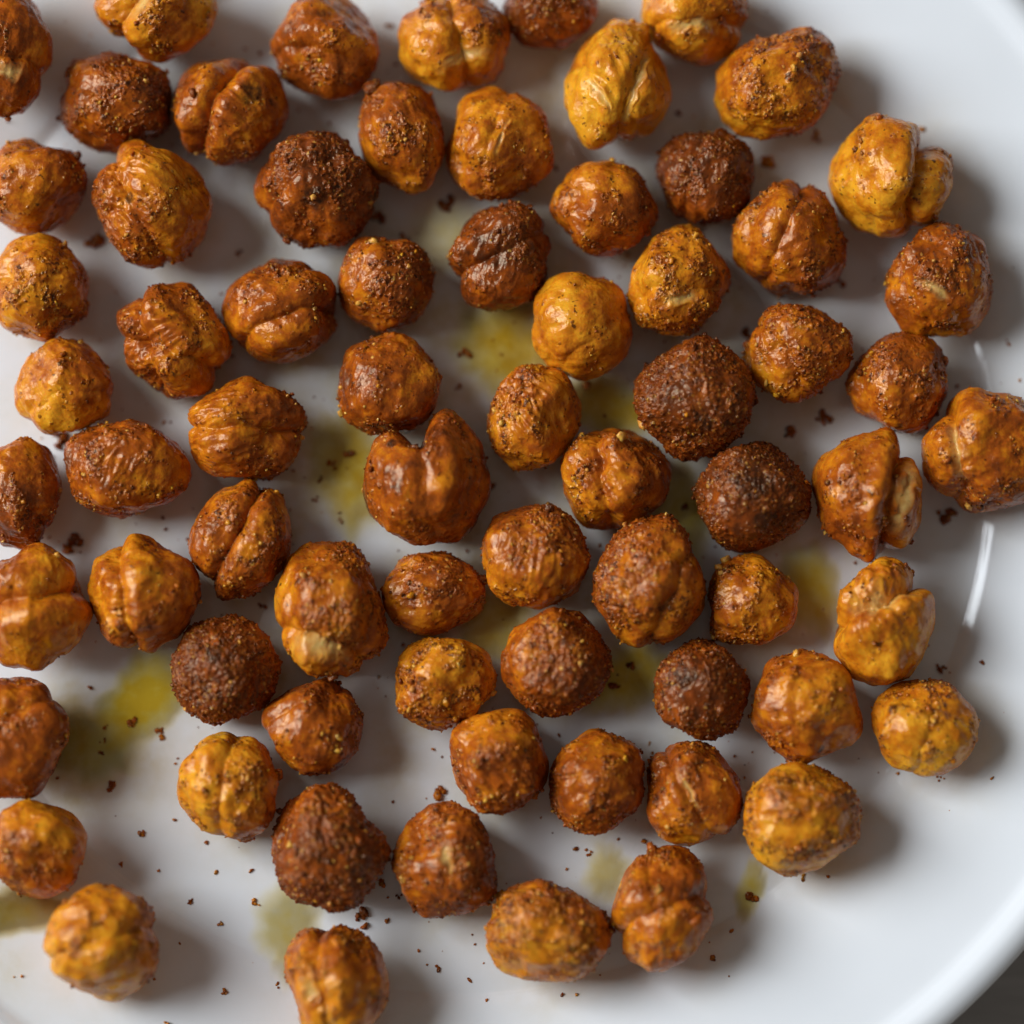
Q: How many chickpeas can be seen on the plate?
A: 70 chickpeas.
